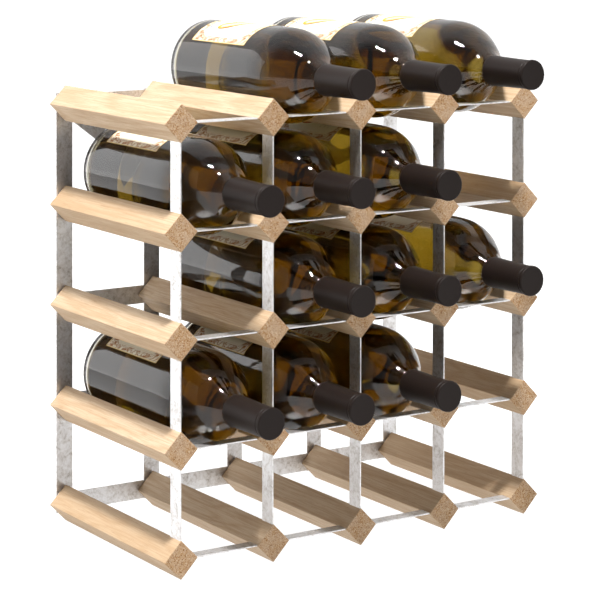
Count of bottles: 12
